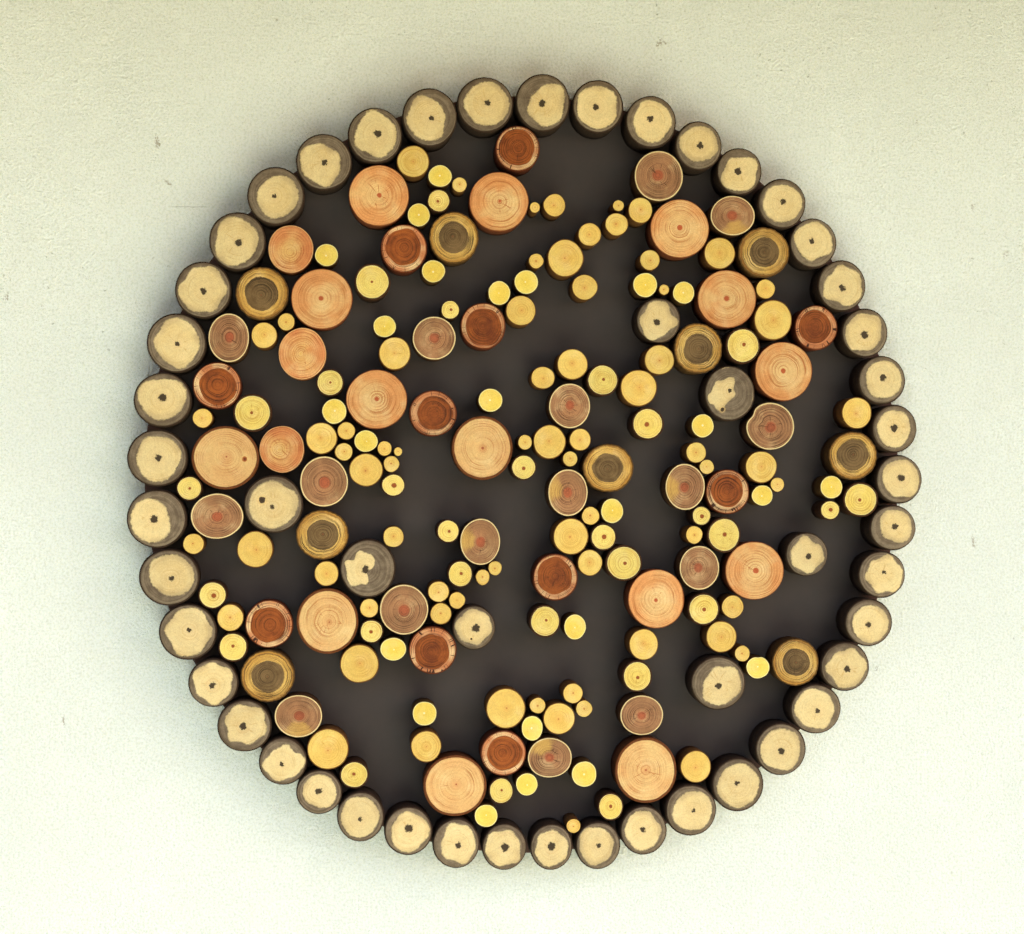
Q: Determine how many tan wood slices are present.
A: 17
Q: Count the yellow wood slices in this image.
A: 122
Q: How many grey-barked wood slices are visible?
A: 51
